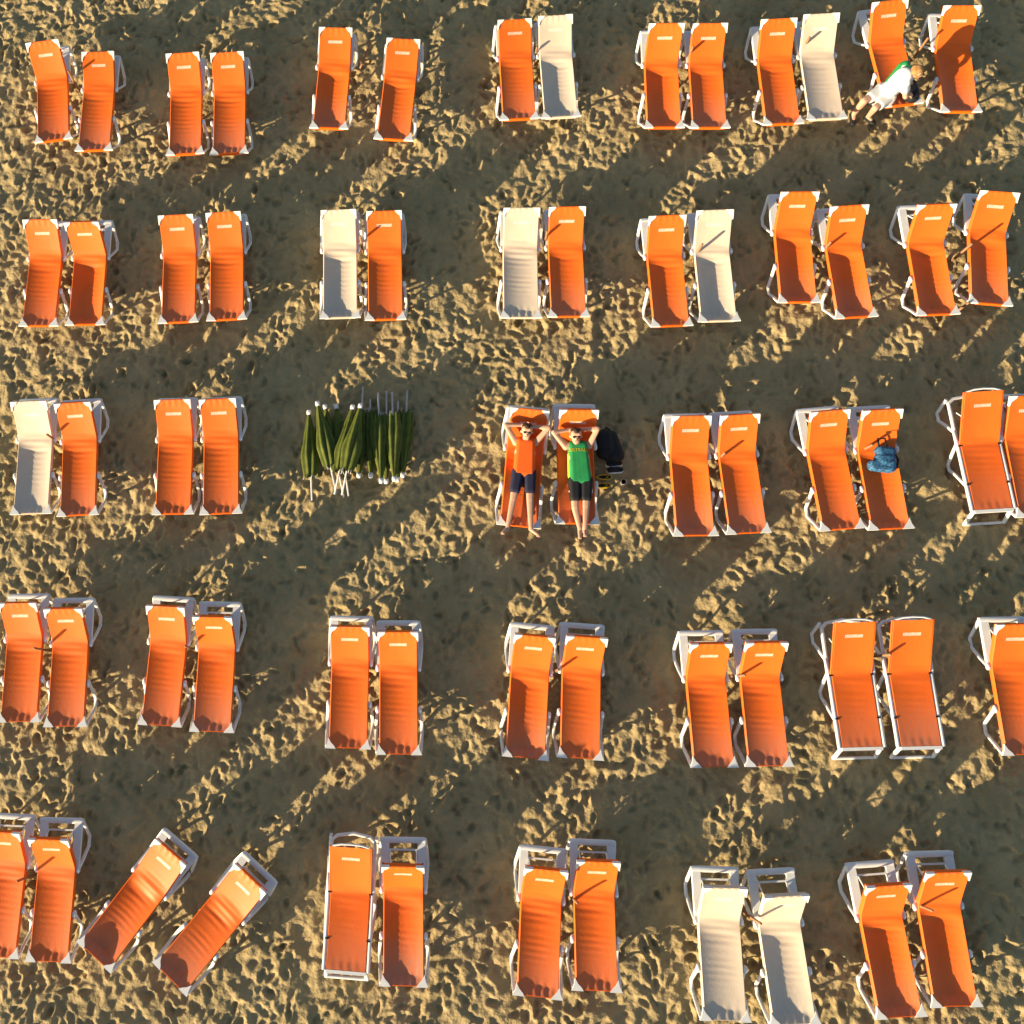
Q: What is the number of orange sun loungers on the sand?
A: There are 57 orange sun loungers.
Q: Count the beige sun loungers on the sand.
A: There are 8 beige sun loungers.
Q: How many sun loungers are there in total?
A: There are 65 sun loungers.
